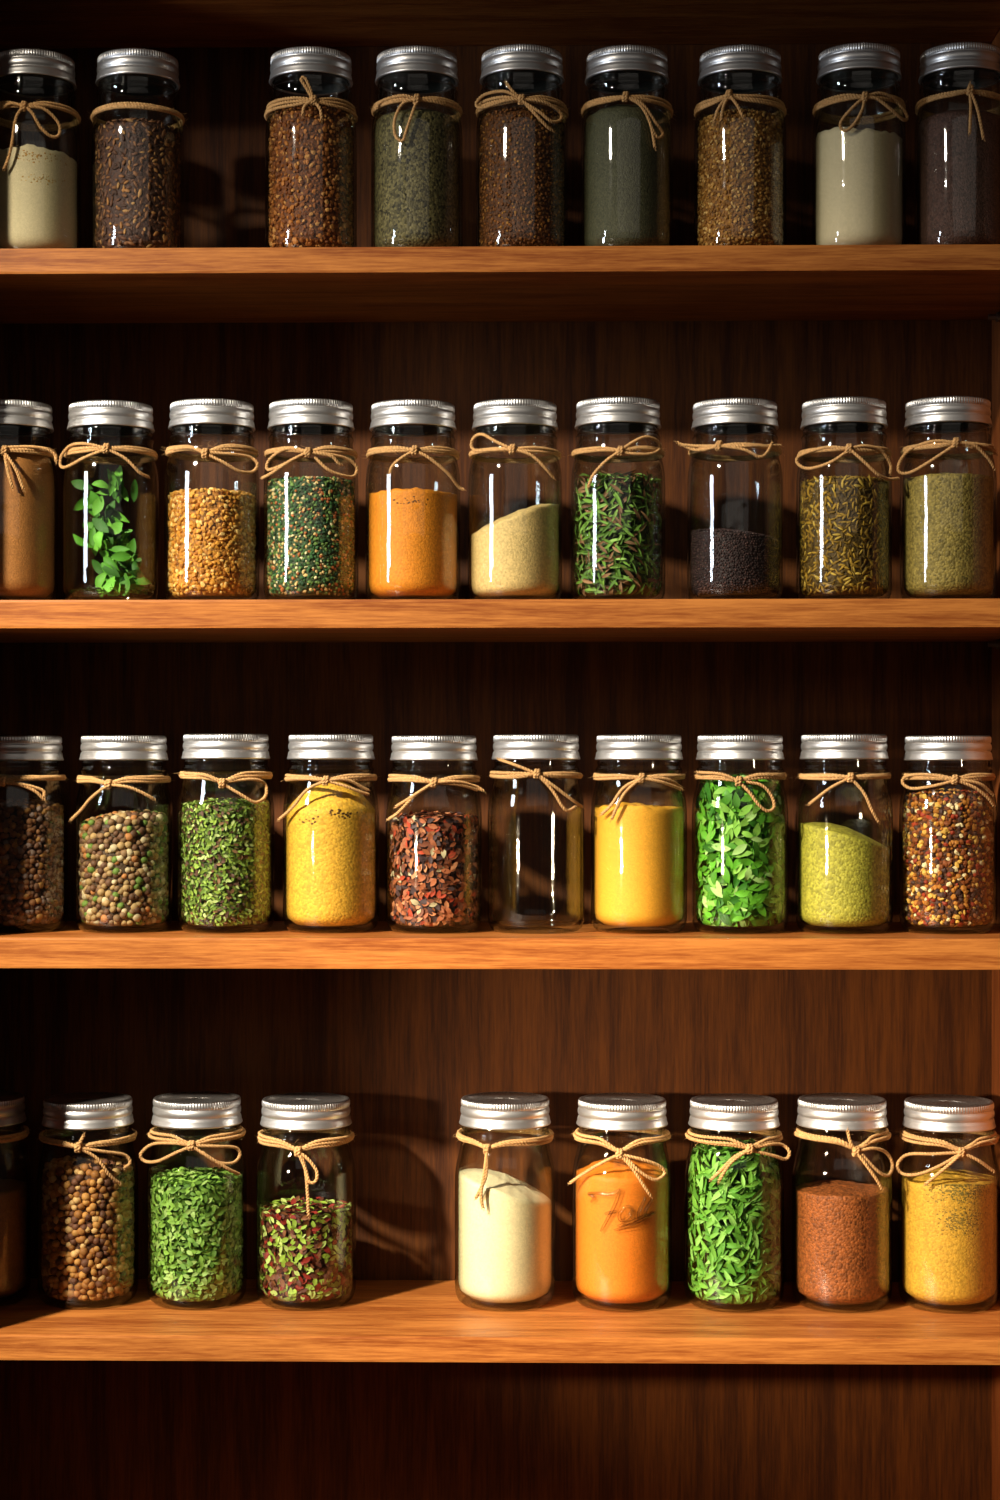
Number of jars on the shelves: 38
